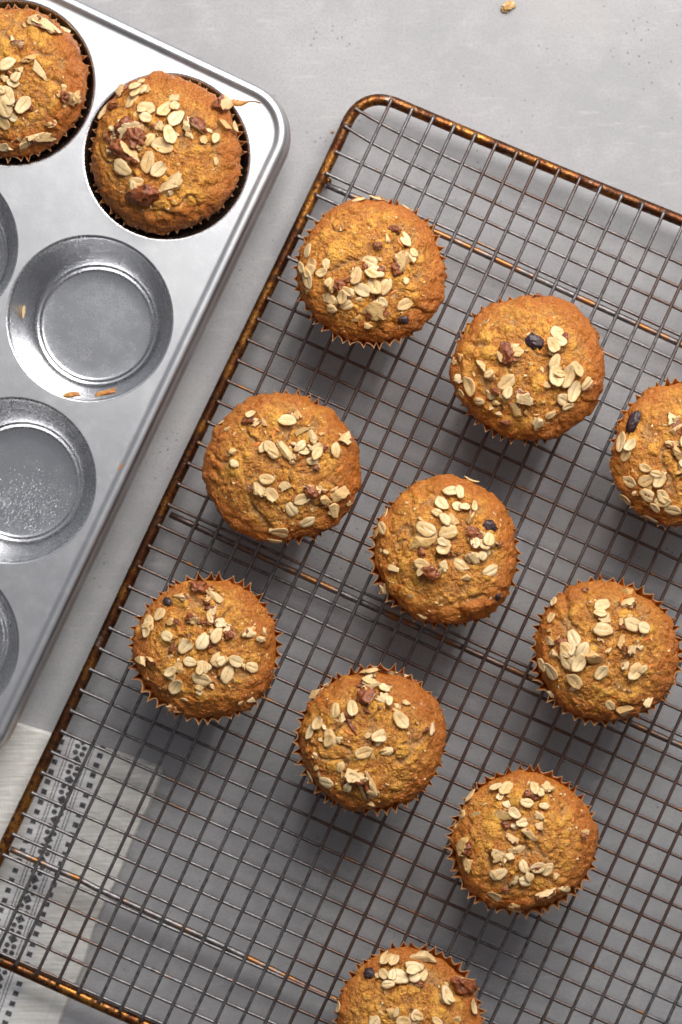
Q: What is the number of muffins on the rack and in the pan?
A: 12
